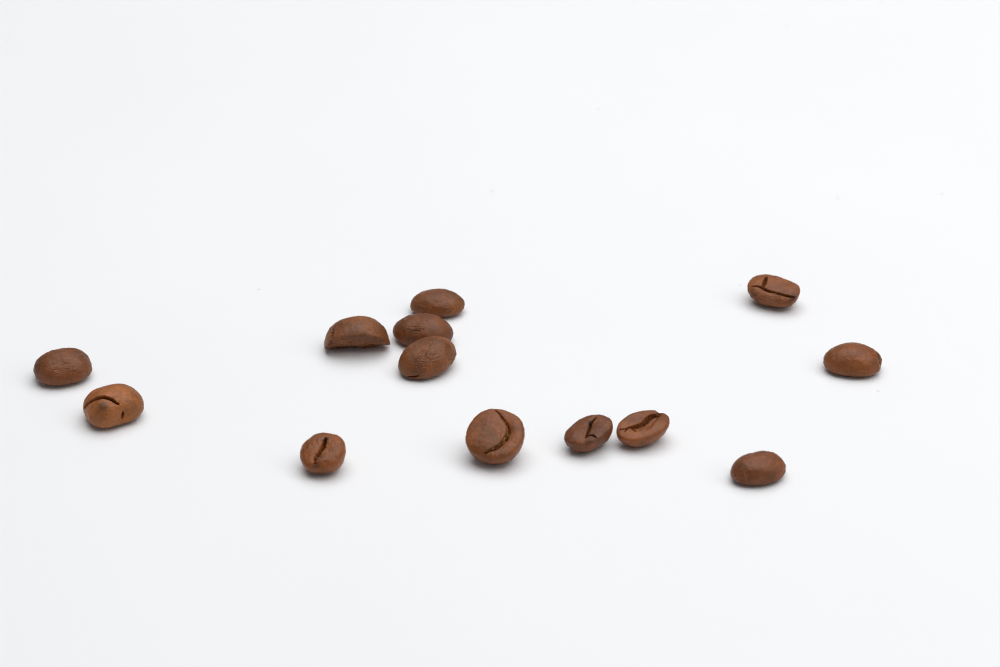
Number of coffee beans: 13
